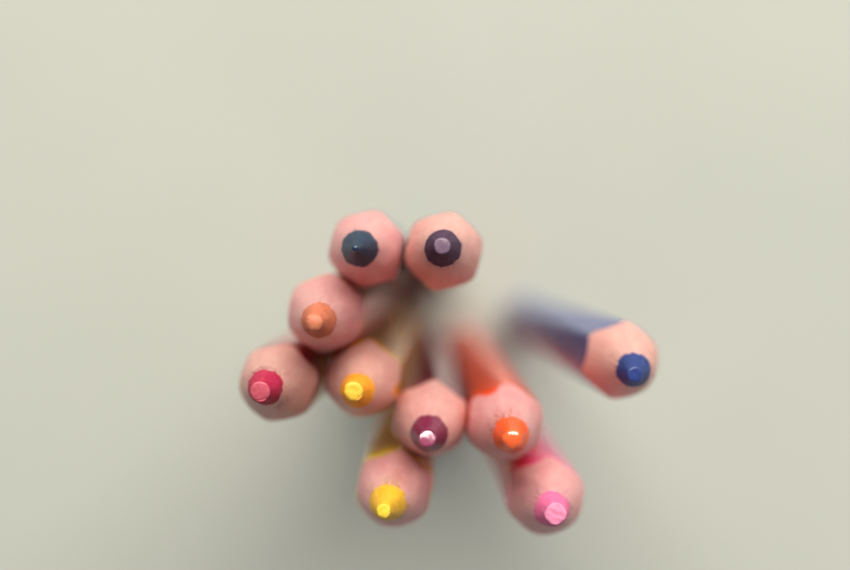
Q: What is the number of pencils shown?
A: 10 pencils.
